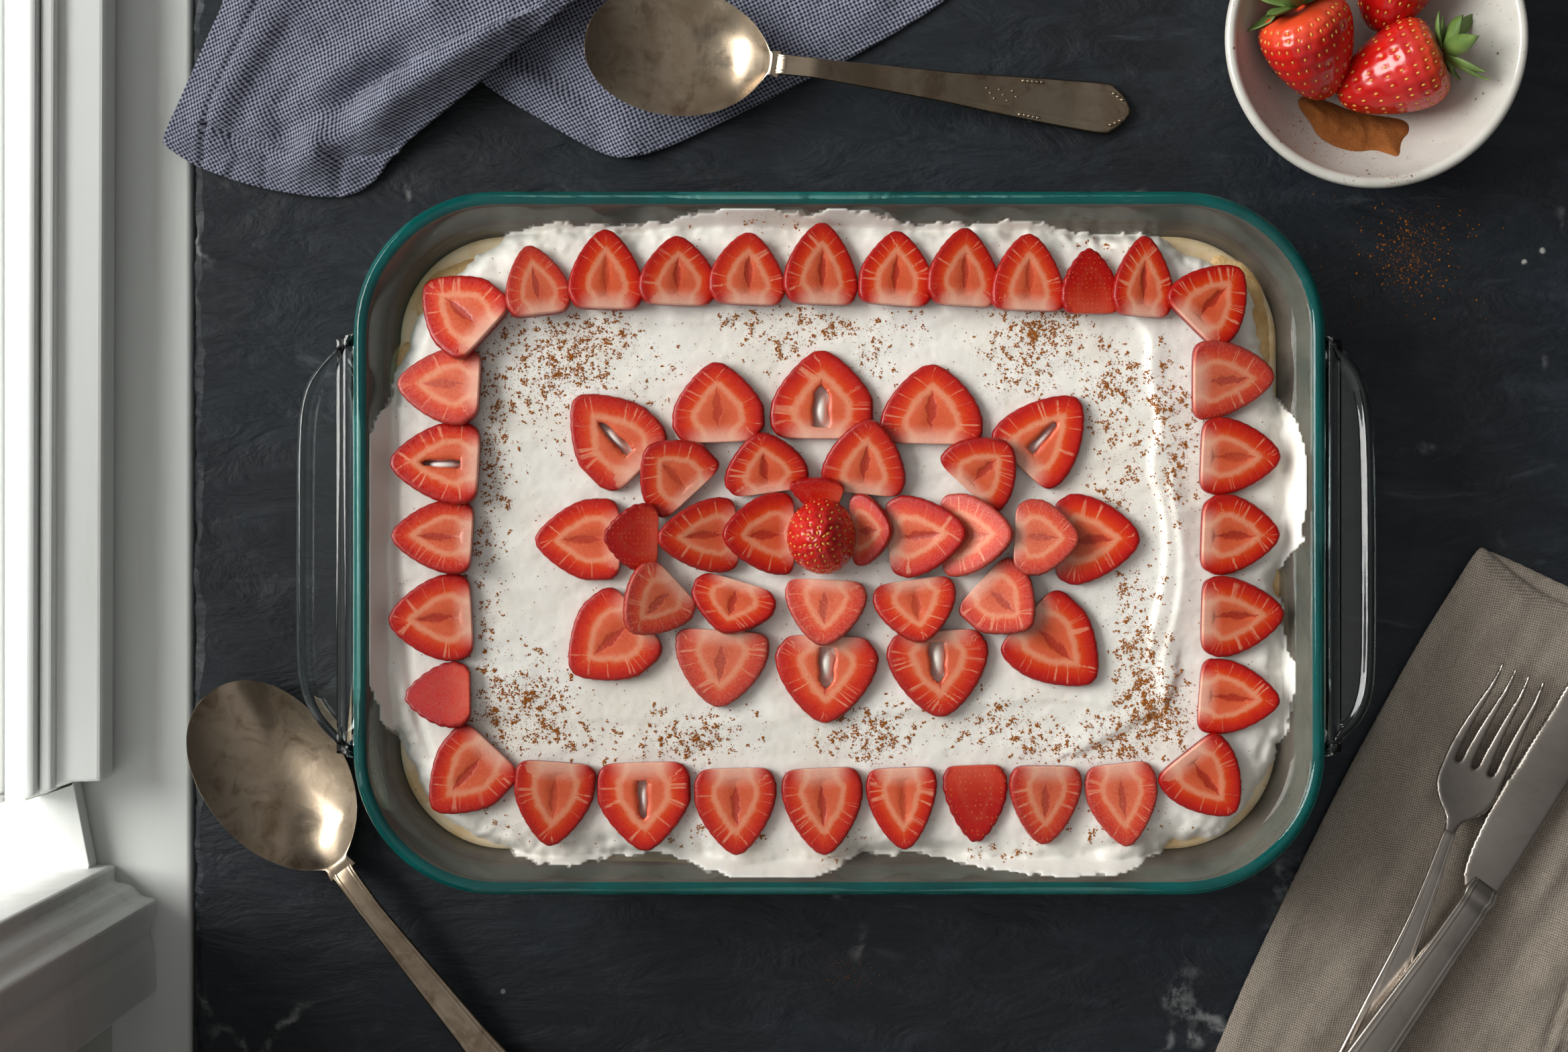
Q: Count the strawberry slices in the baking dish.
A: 61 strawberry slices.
